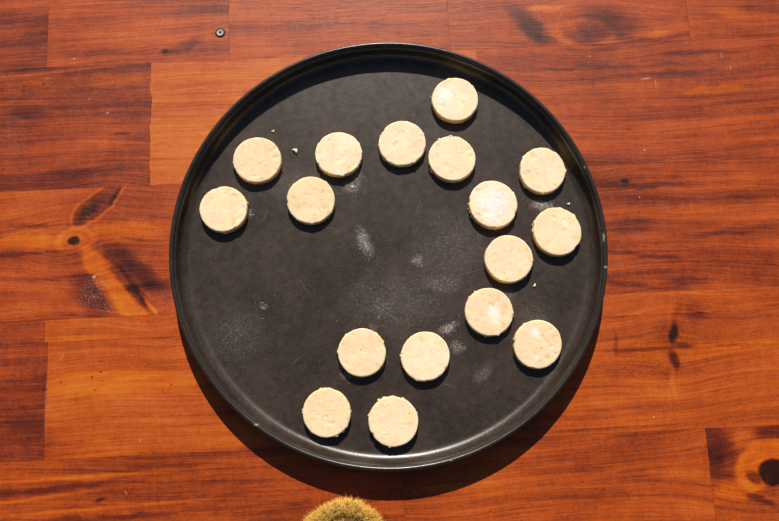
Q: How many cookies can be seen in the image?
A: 17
